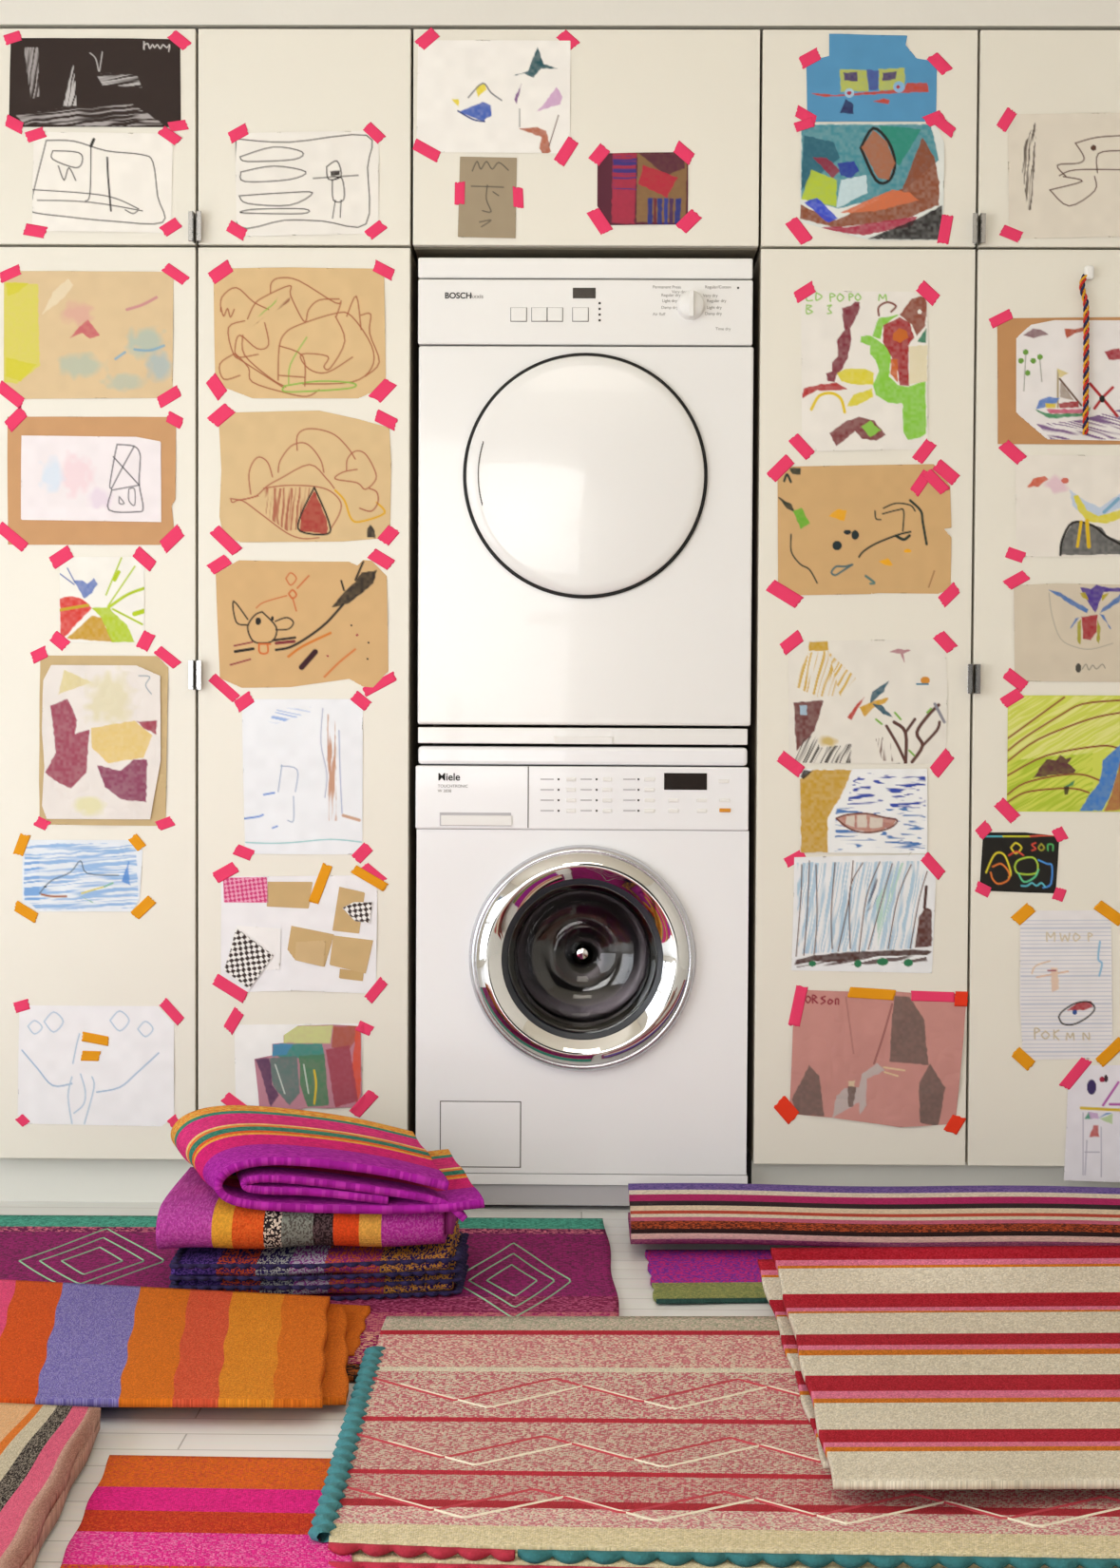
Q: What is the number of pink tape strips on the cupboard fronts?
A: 106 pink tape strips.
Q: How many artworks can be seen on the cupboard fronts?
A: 34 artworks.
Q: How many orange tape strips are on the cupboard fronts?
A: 13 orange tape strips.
